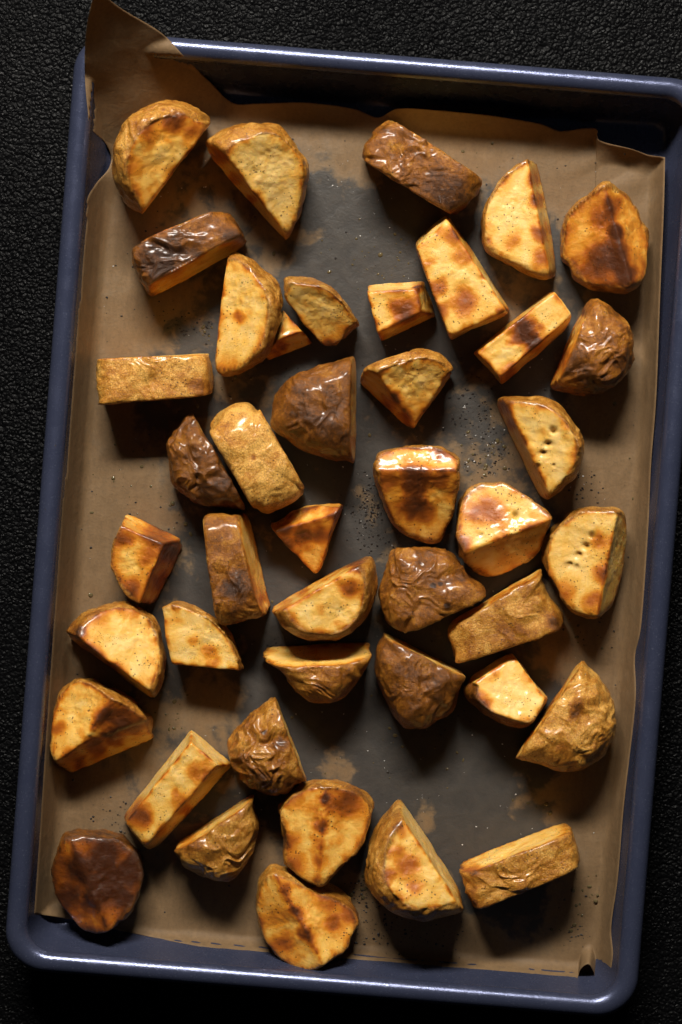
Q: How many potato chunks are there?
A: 43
